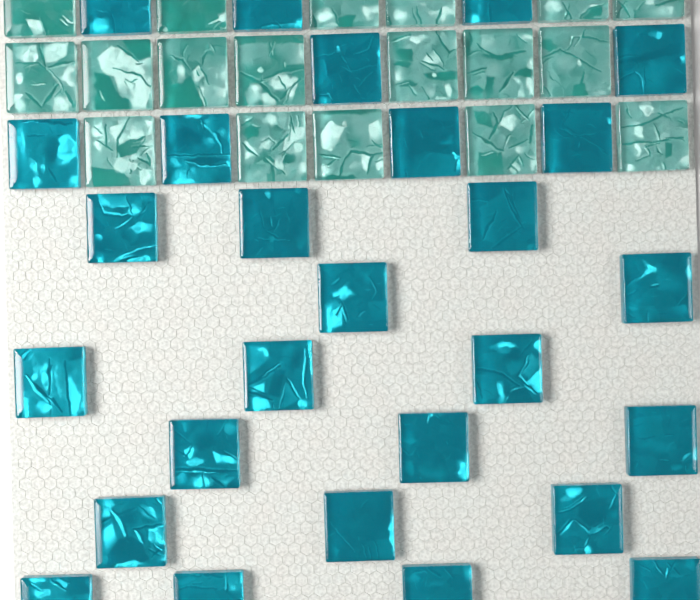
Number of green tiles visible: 18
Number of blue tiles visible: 27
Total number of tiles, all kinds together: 45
